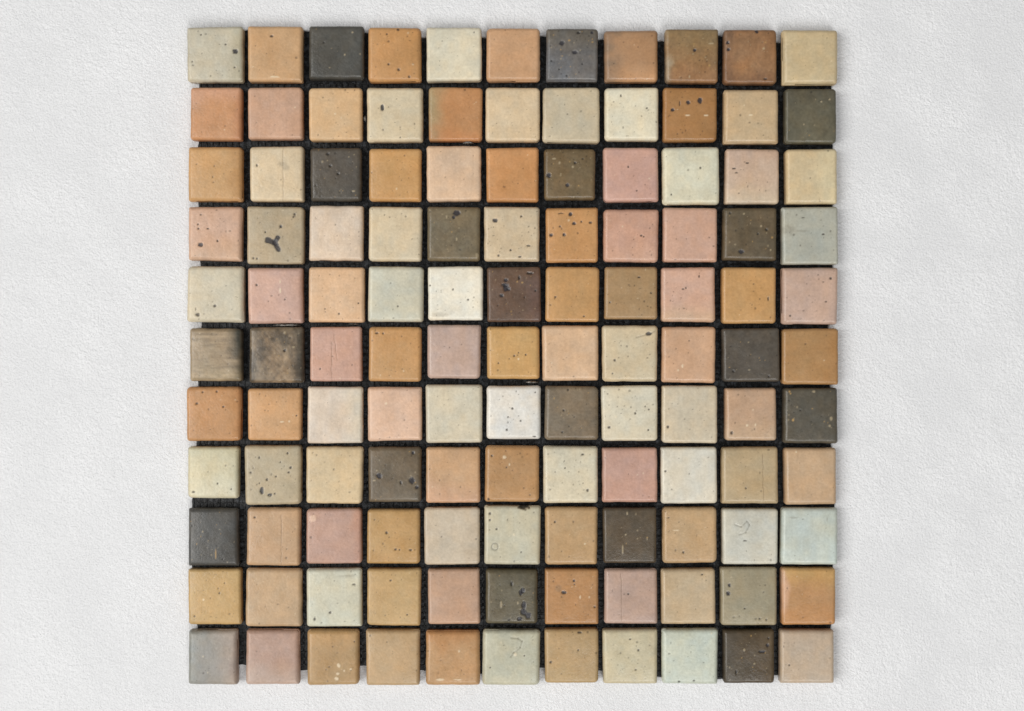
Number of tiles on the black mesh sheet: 121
